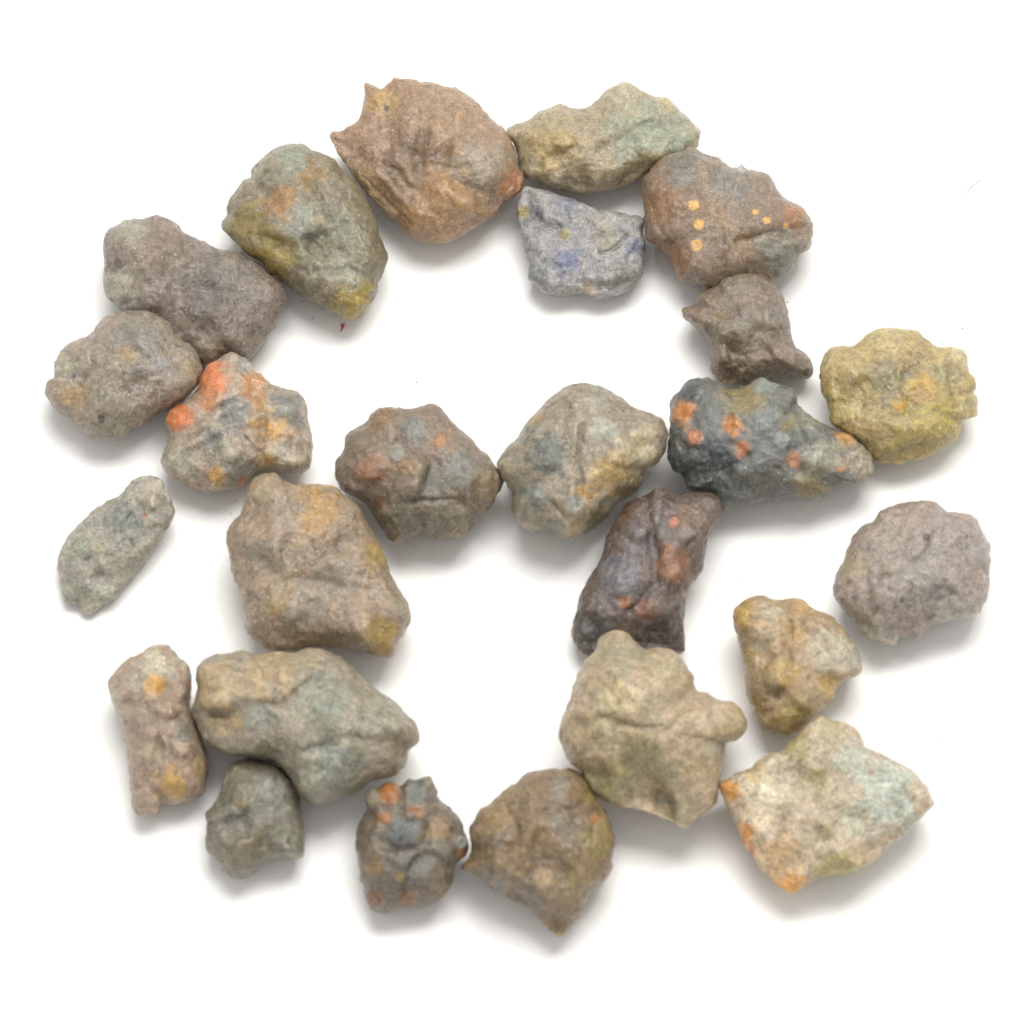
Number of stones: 25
